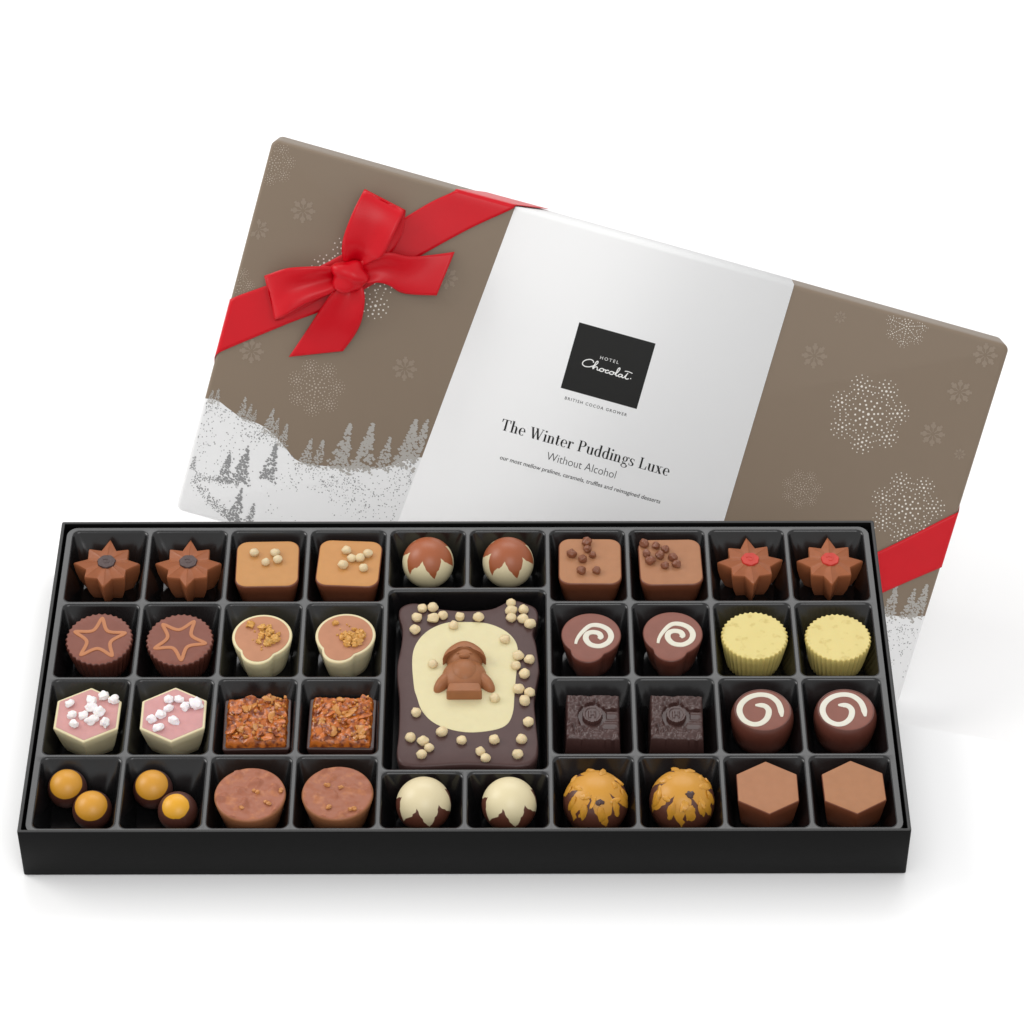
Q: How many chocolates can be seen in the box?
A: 39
